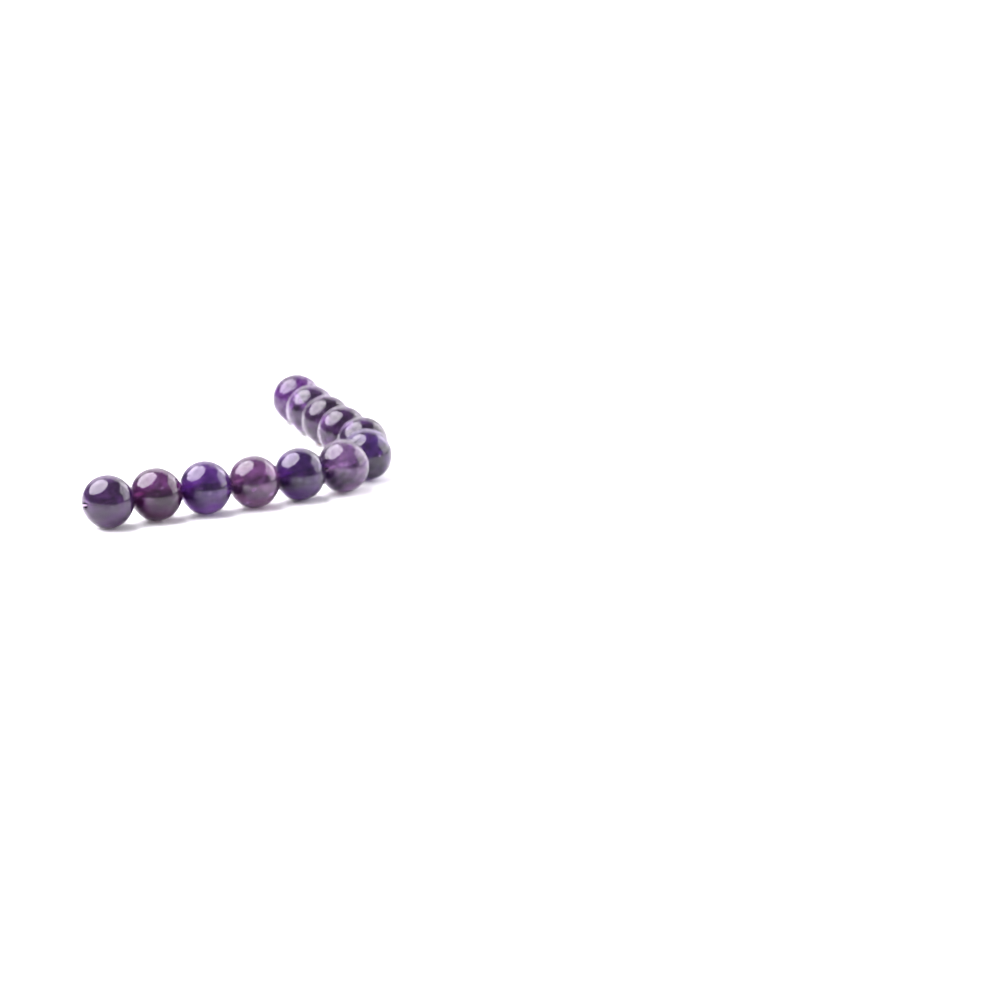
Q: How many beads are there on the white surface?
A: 12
